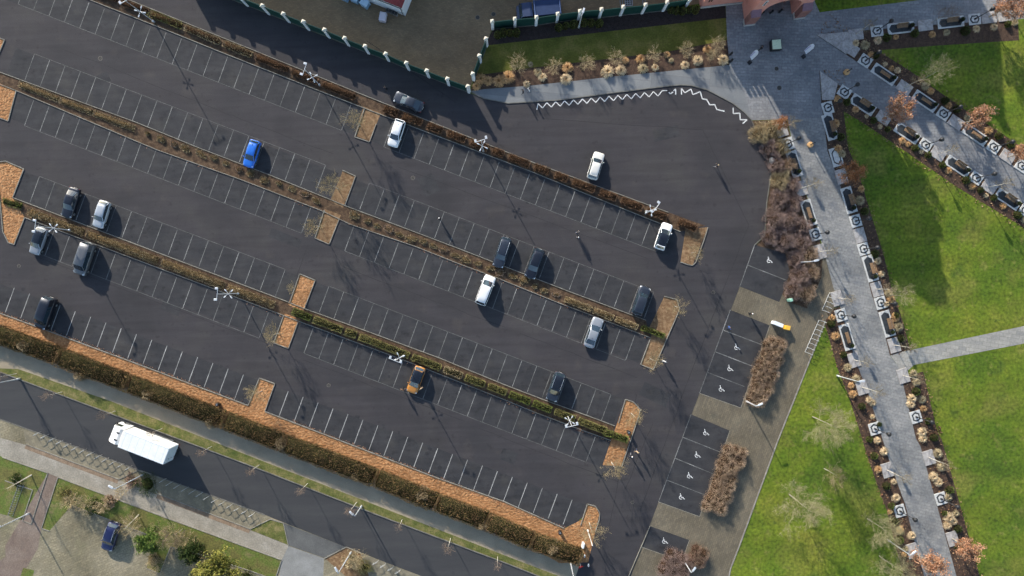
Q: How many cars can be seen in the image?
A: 18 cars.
